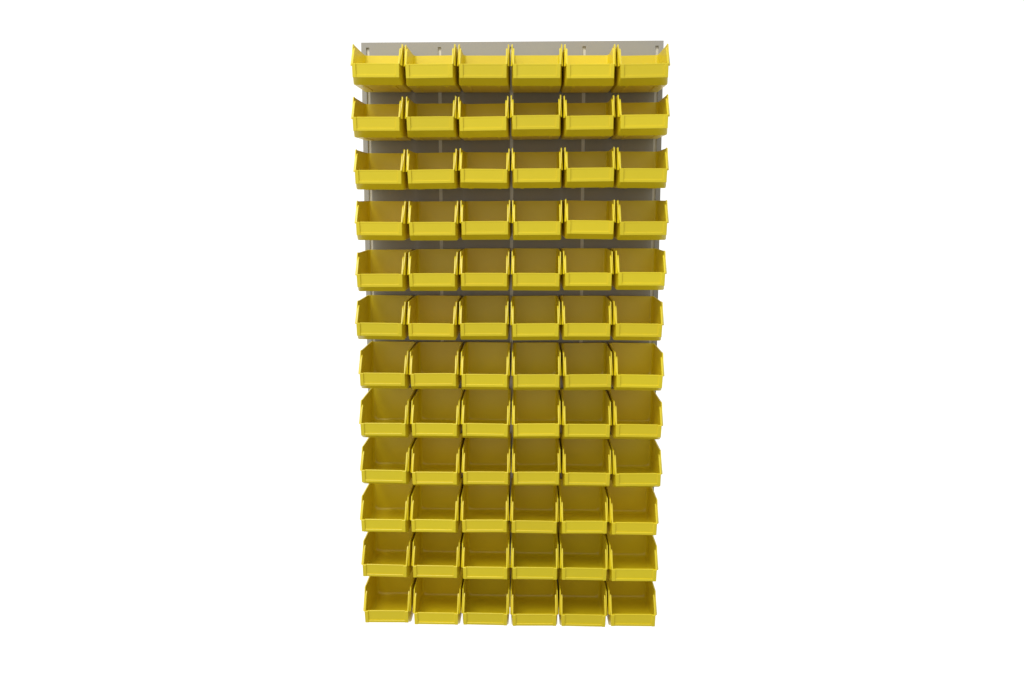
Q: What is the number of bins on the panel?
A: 72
